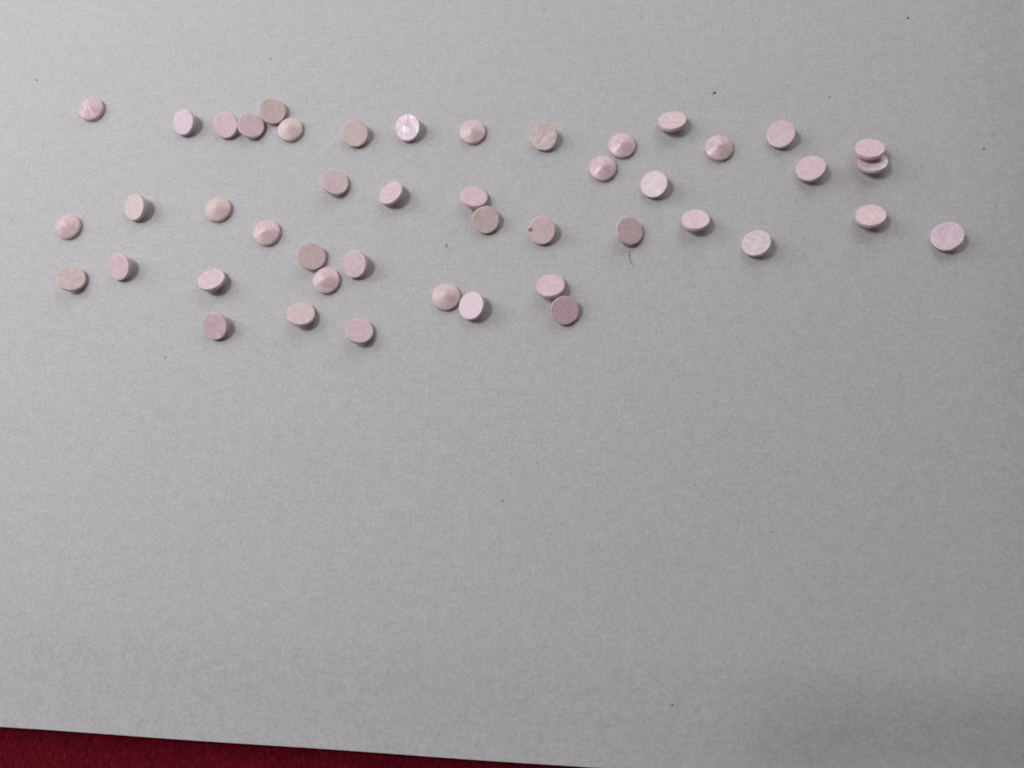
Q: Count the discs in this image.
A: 46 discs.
